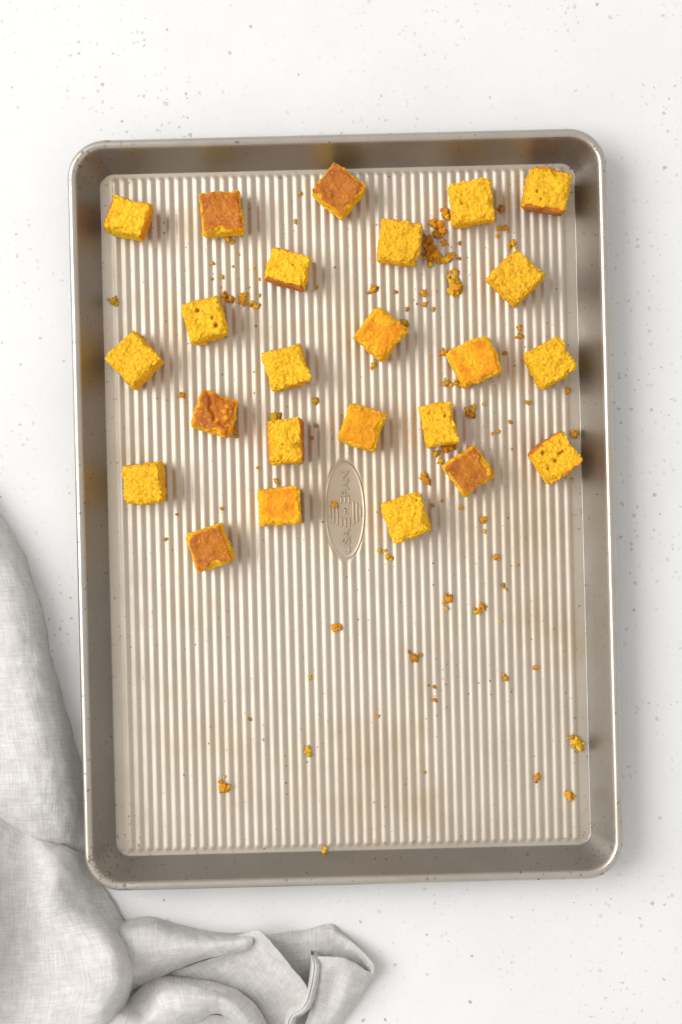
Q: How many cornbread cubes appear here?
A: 24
